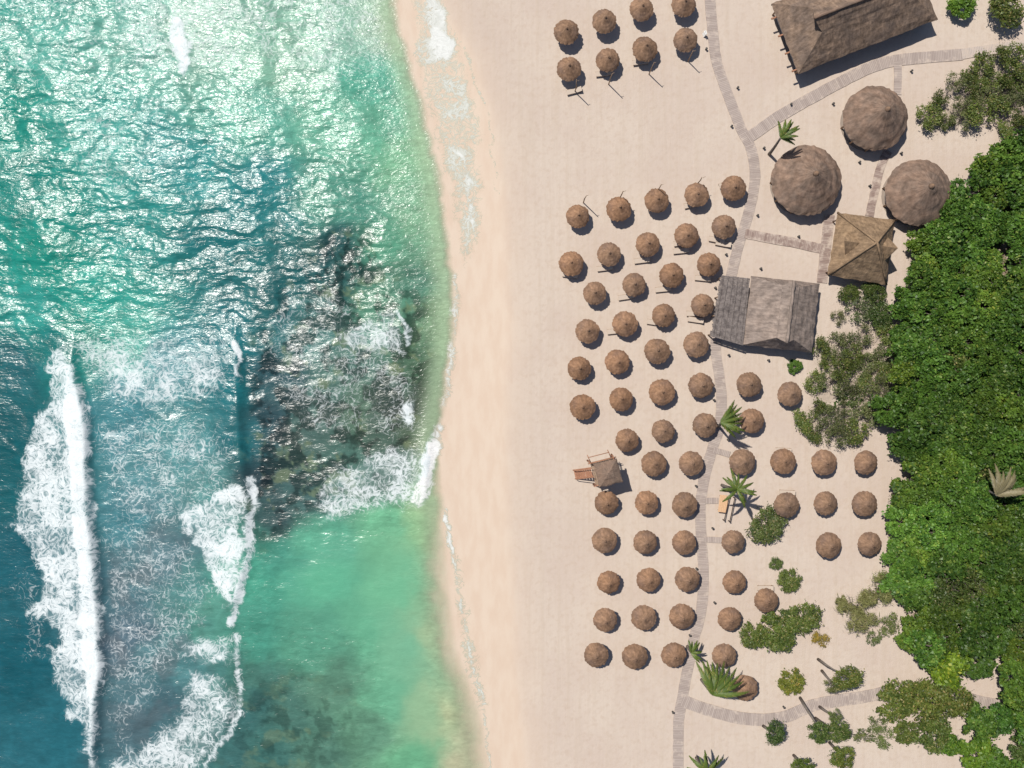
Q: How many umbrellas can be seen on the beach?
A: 72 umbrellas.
